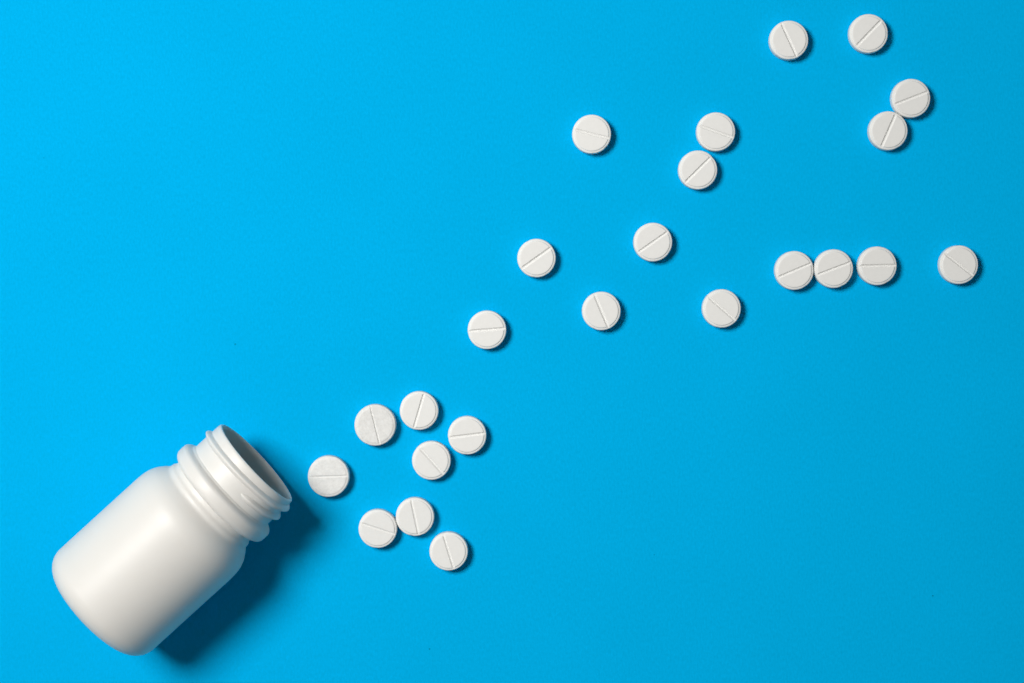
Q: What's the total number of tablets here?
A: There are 24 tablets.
